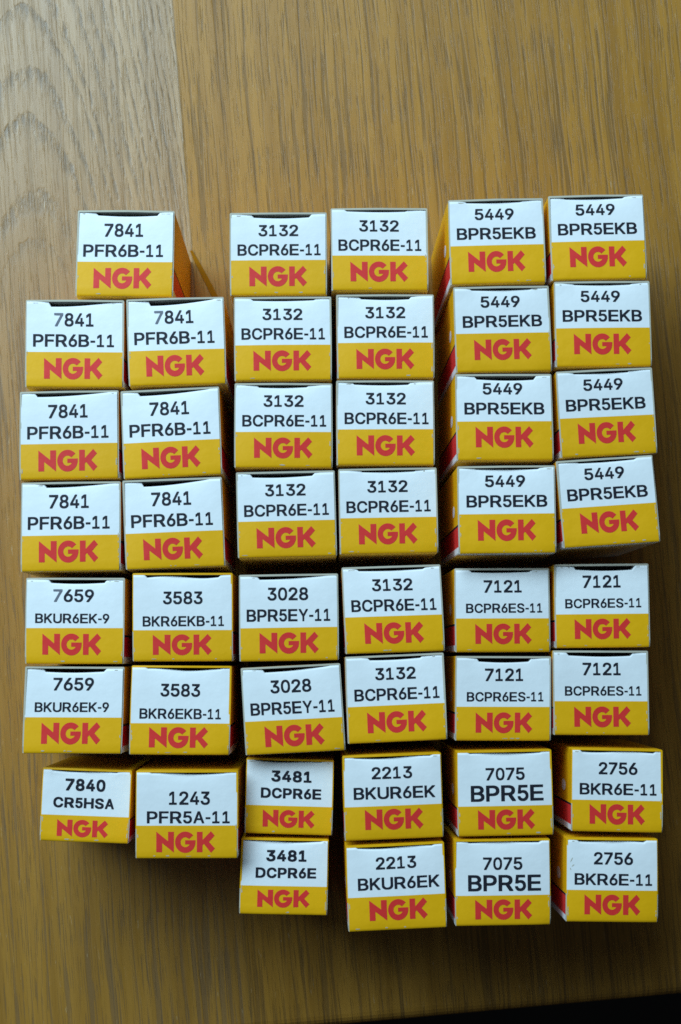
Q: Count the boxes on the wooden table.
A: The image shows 45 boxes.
